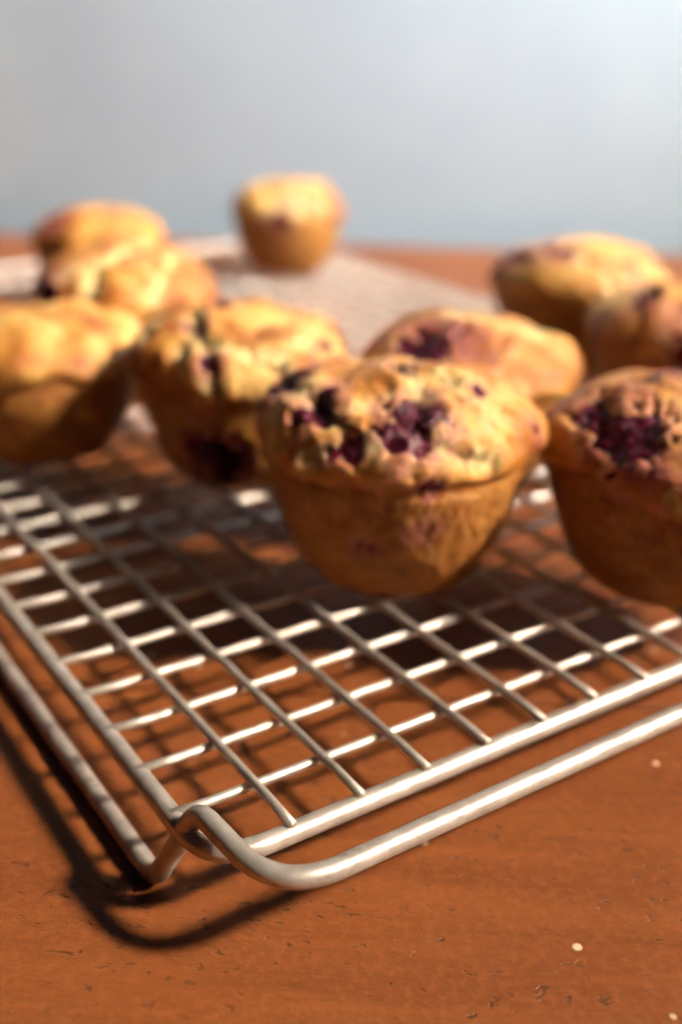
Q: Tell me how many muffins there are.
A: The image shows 10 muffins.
